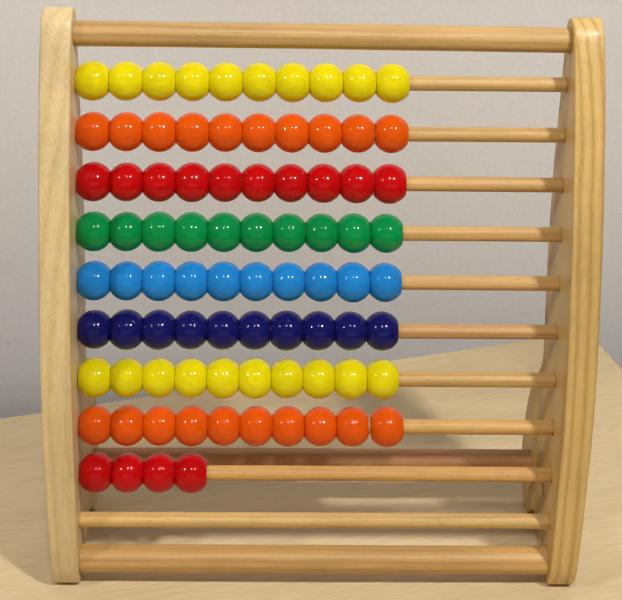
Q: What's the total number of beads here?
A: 84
